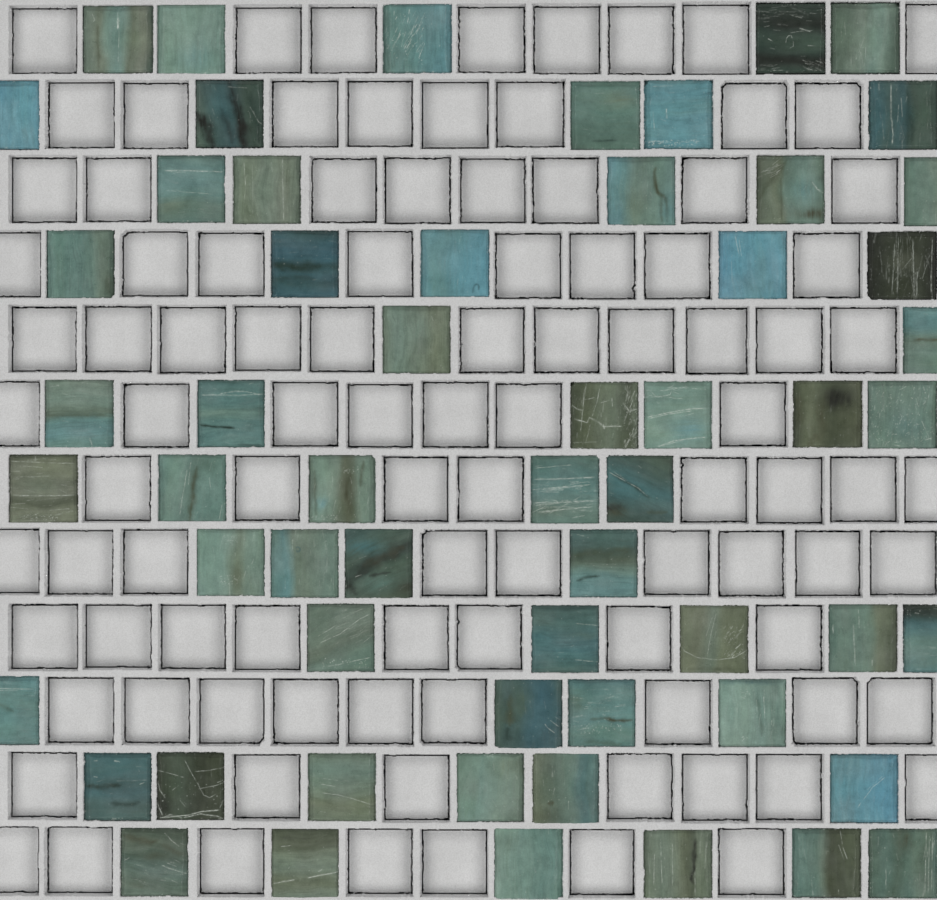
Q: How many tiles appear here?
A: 58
